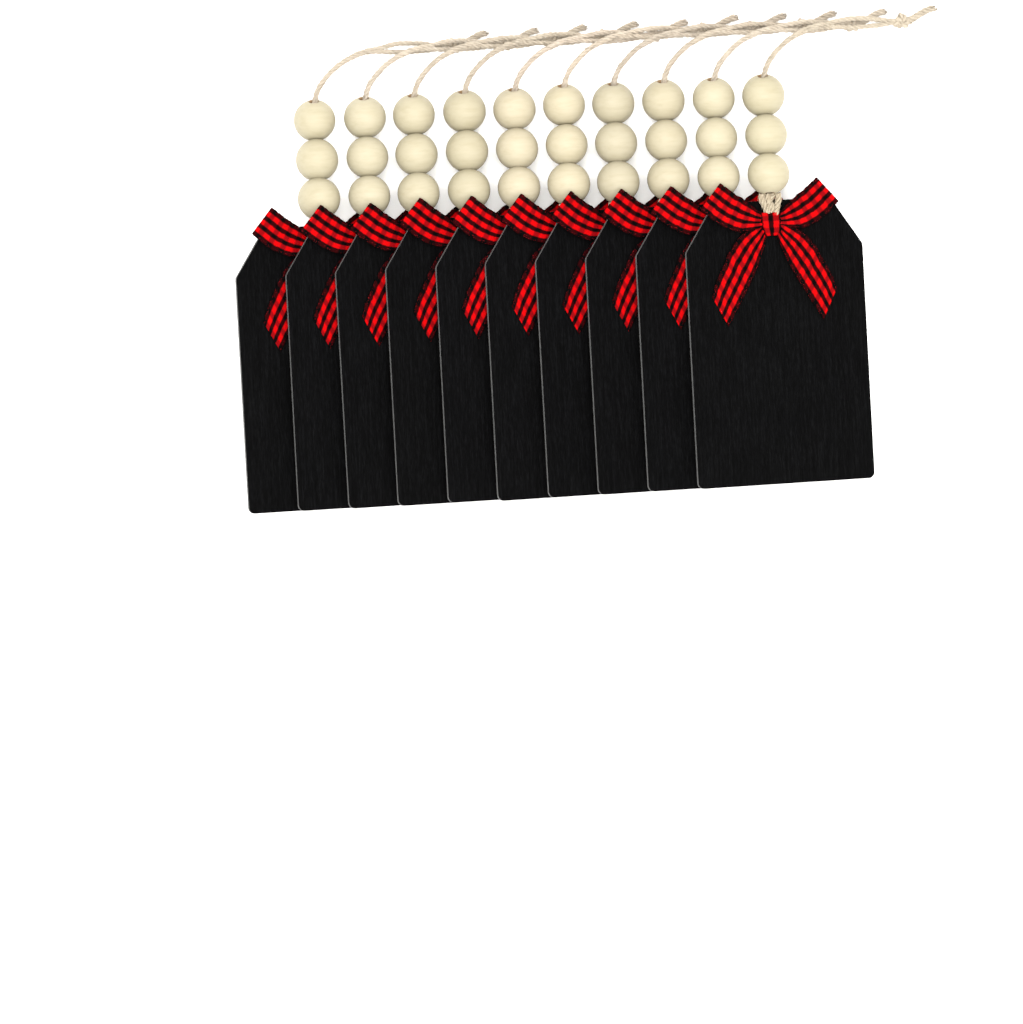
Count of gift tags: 10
